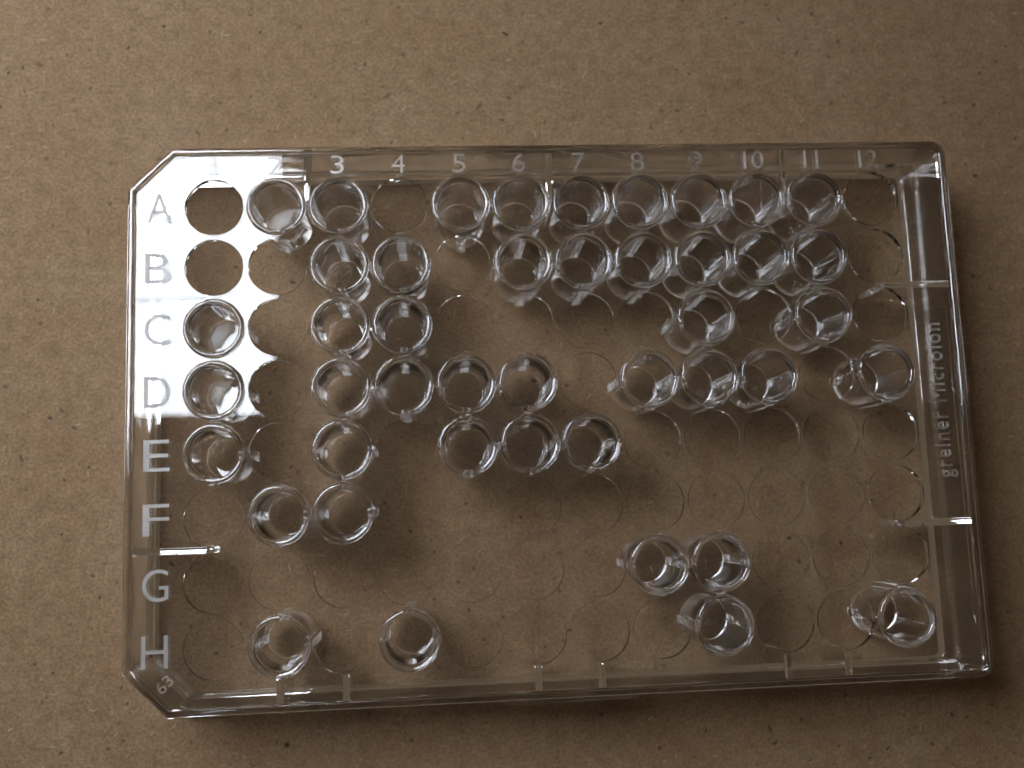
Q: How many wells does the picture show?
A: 44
